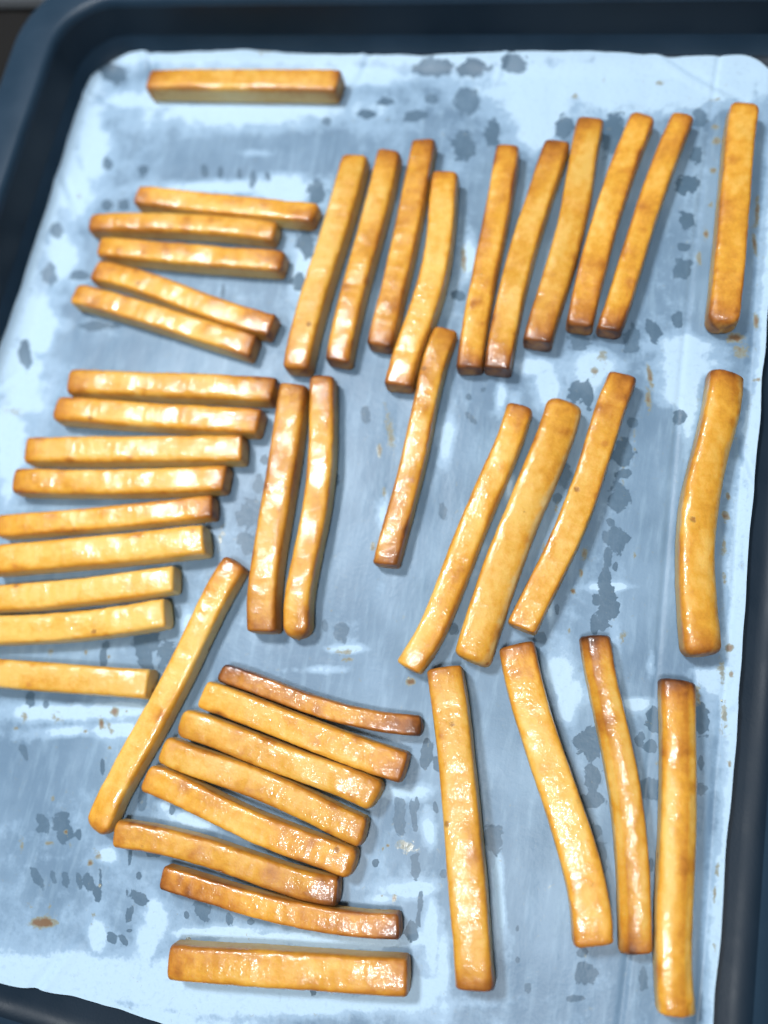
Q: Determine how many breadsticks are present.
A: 45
